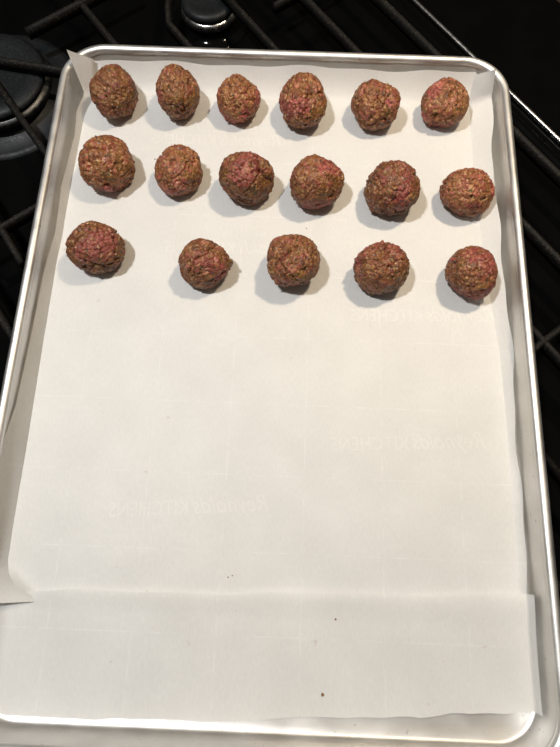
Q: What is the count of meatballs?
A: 17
